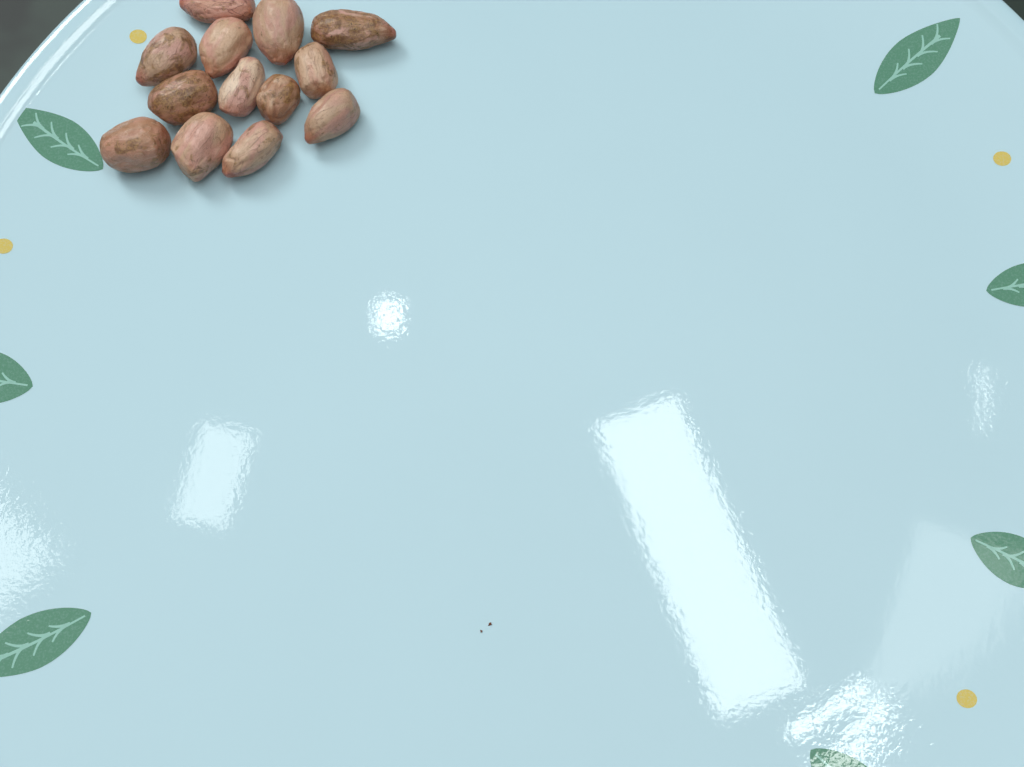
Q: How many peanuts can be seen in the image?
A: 13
